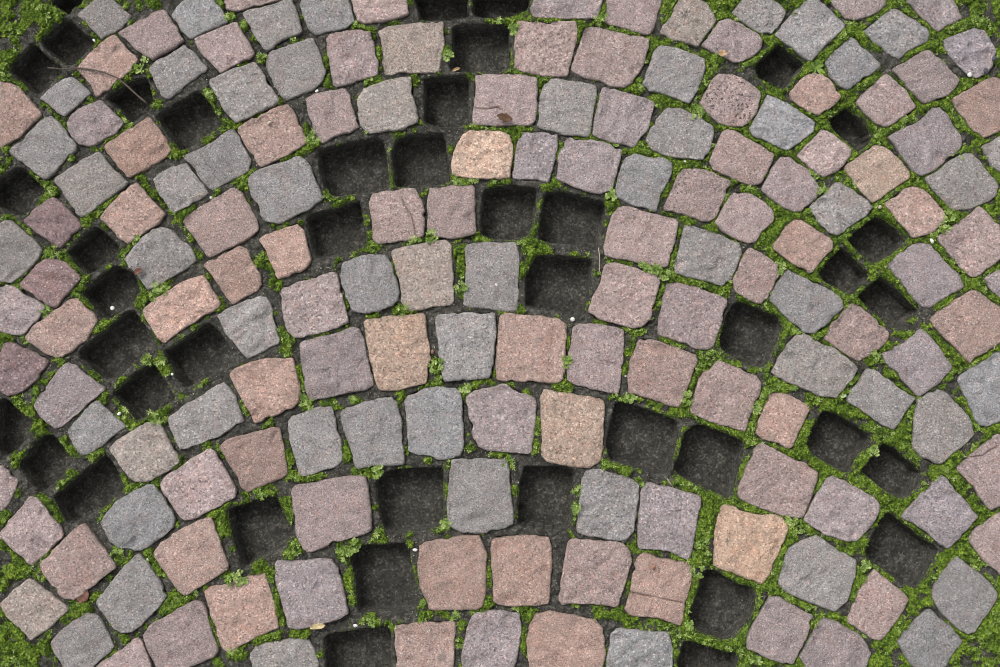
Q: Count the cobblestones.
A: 158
